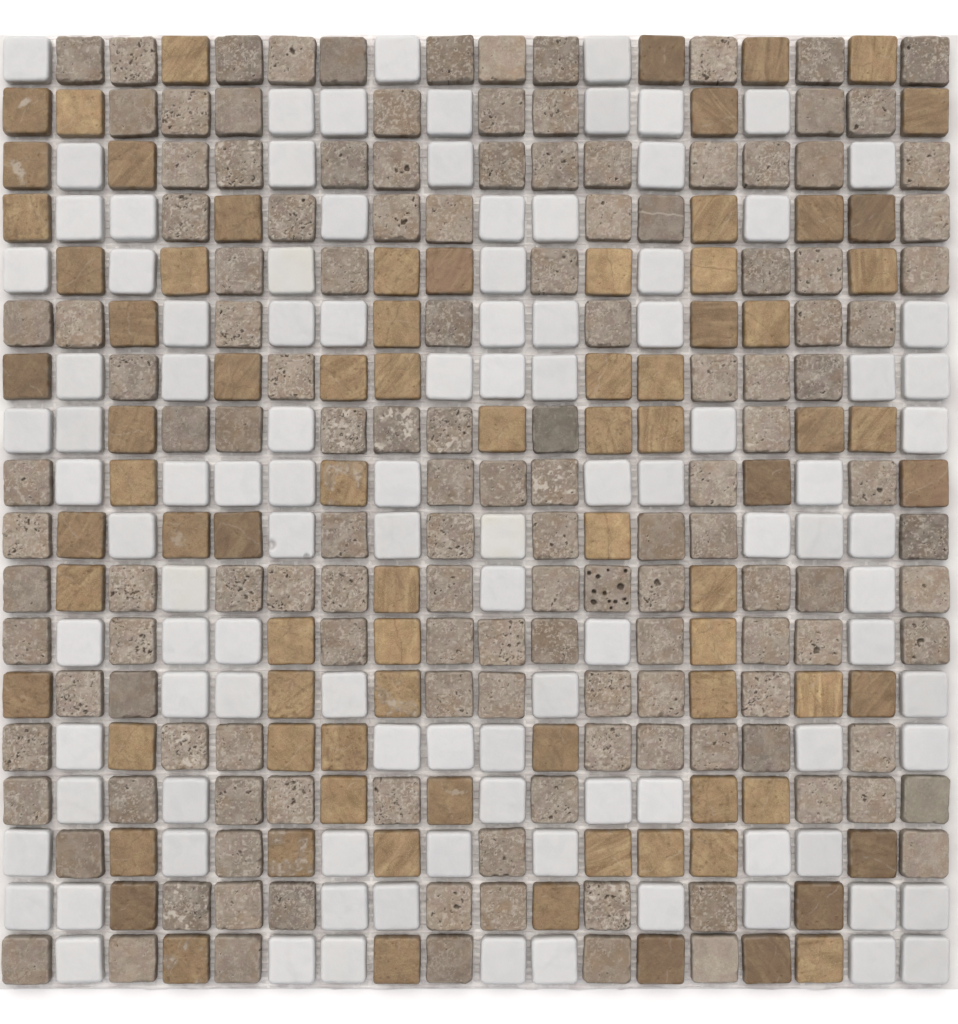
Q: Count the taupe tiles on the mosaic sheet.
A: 138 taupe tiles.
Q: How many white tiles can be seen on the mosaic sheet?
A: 105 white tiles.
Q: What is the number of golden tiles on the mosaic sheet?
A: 81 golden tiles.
